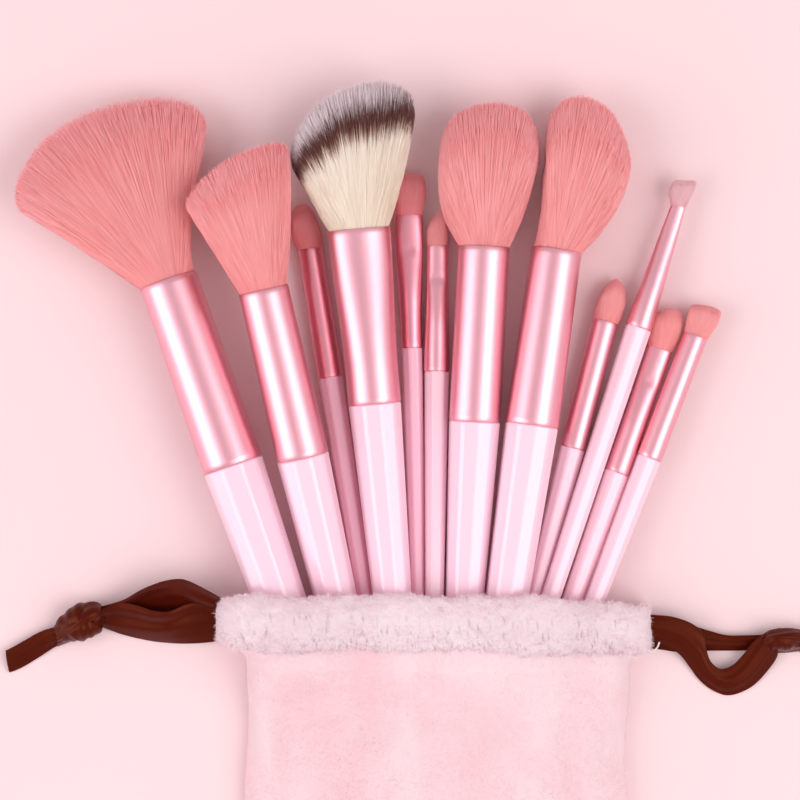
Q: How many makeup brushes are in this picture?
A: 12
